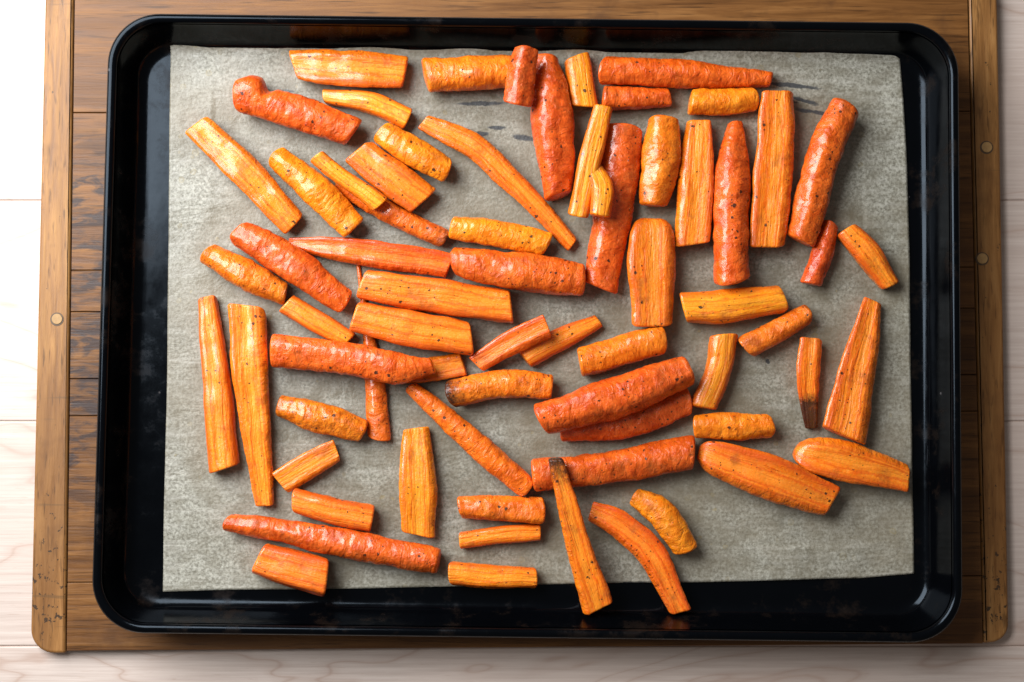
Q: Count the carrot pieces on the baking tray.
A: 68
